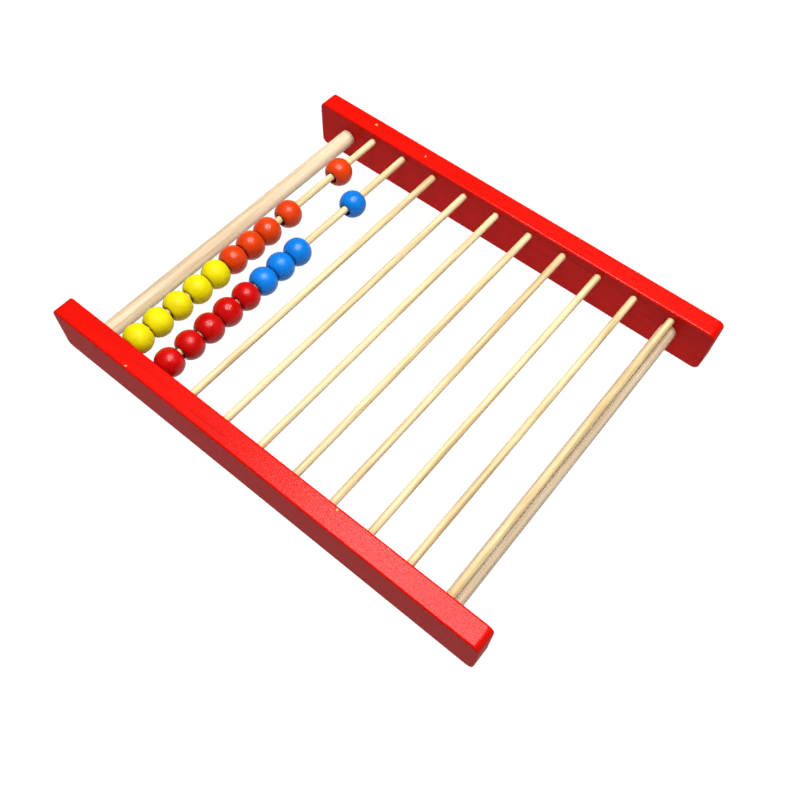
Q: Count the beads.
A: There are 19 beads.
